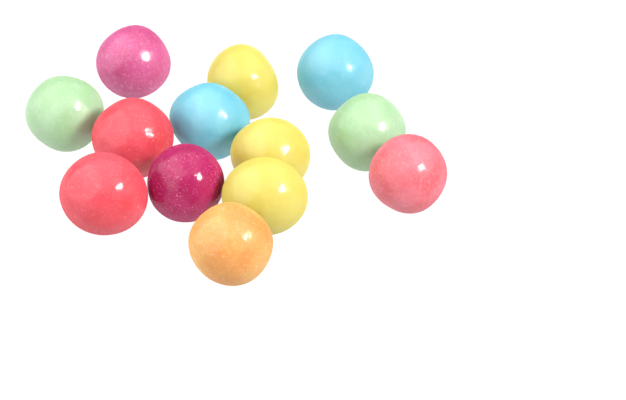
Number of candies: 13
